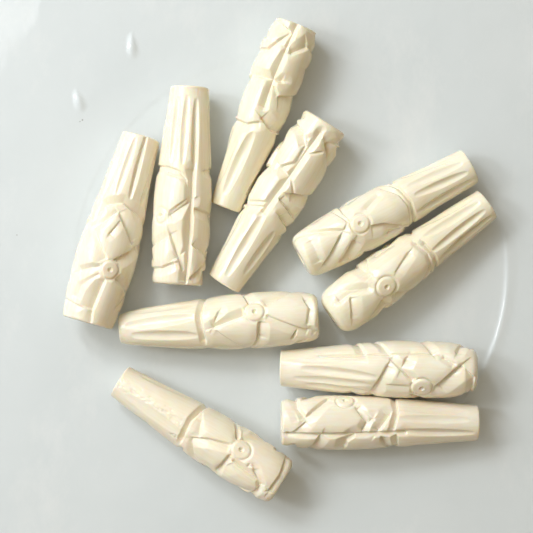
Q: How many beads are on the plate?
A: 10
